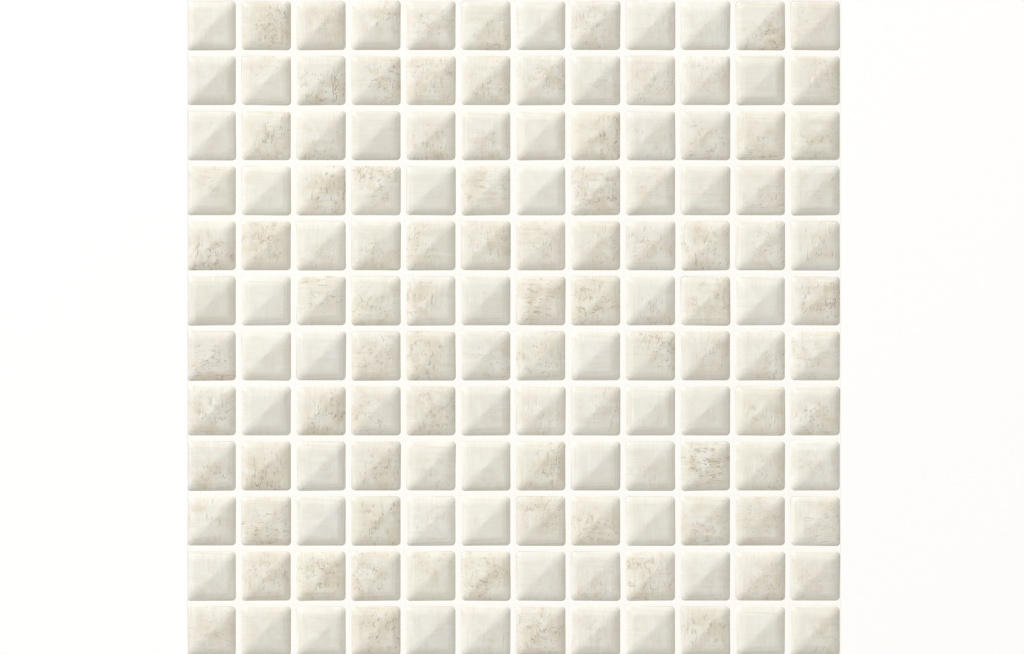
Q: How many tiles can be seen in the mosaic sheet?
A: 144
